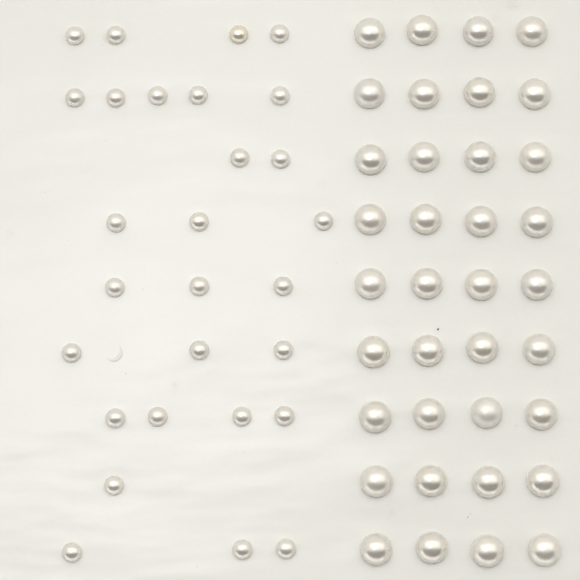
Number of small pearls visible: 28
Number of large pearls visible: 36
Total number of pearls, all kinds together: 64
